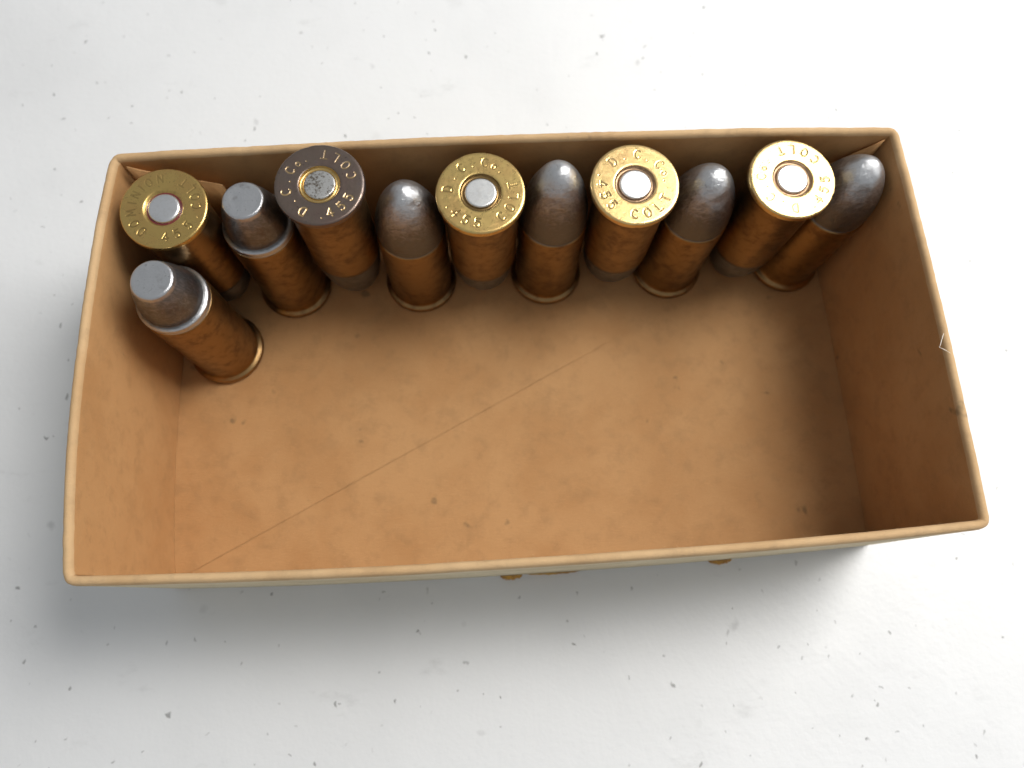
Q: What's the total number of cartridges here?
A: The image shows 11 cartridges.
